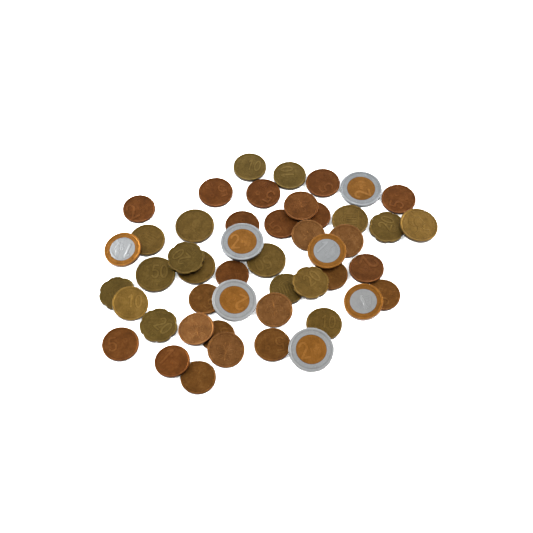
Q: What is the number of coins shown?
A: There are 48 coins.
